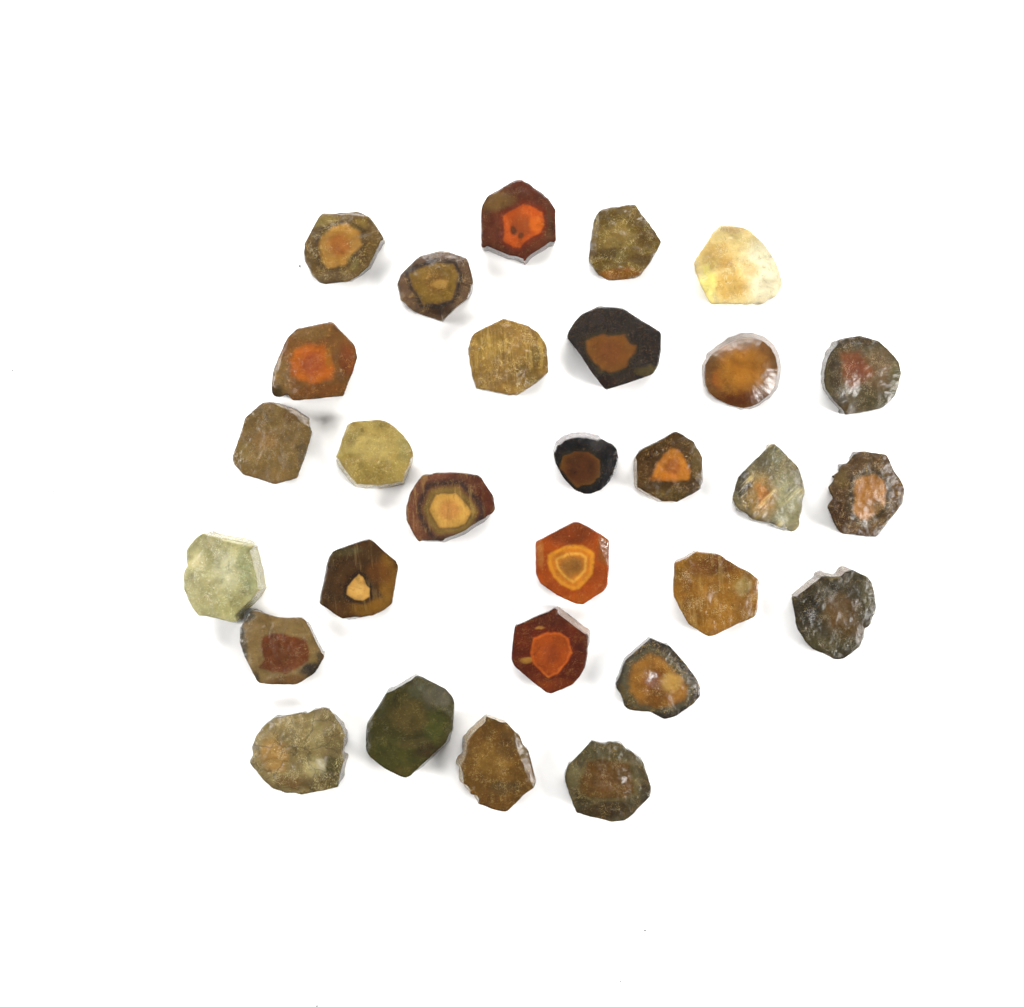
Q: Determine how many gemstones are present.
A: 29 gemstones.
